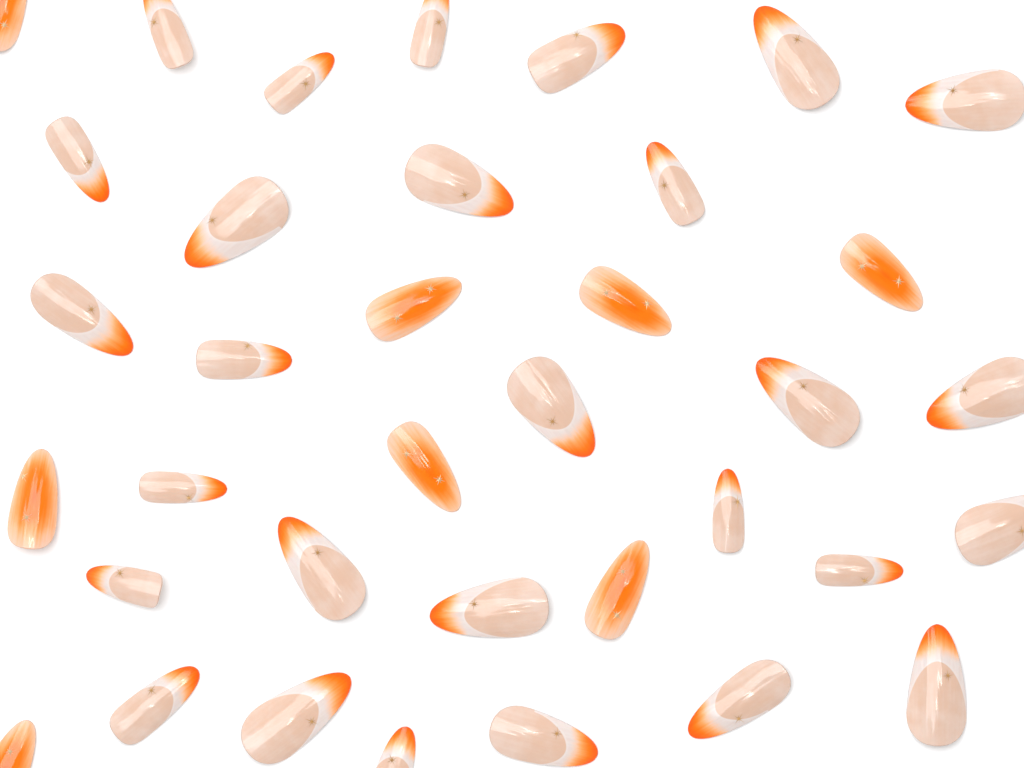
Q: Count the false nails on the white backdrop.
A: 36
